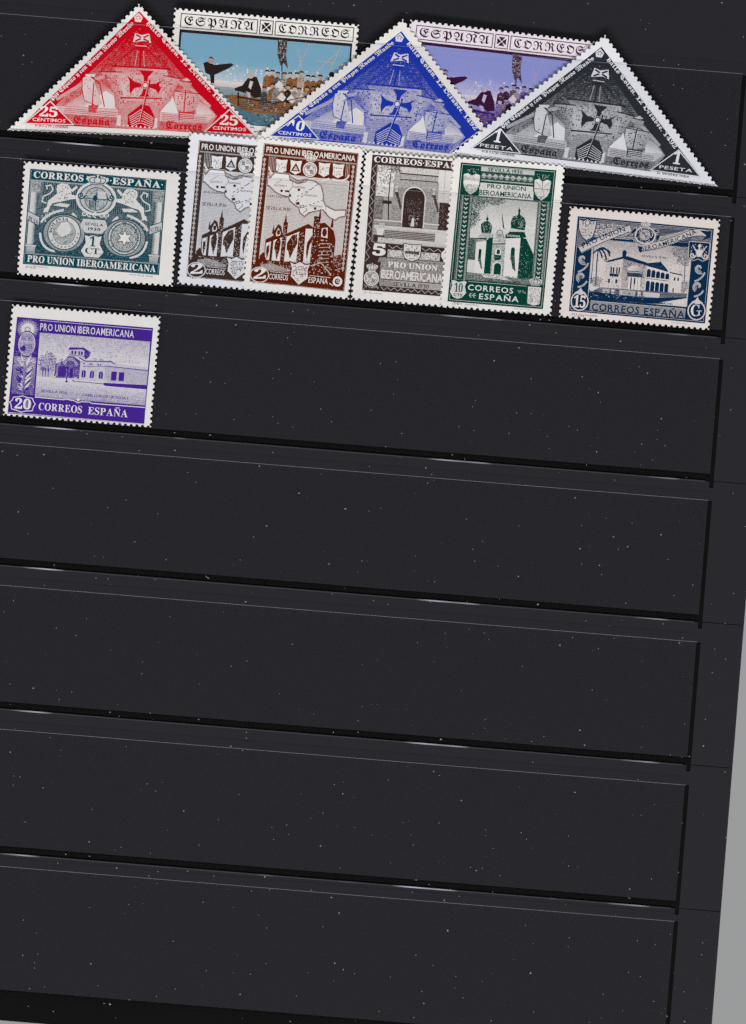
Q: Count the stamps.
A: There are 12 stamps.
